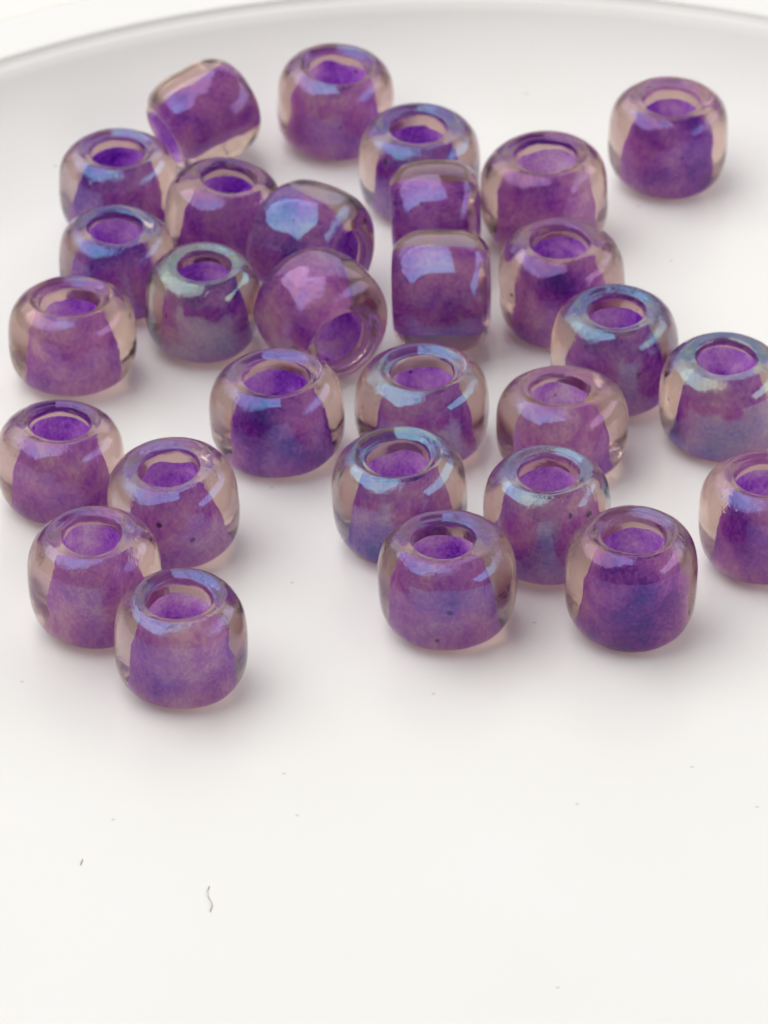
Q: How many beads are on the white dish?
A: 29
